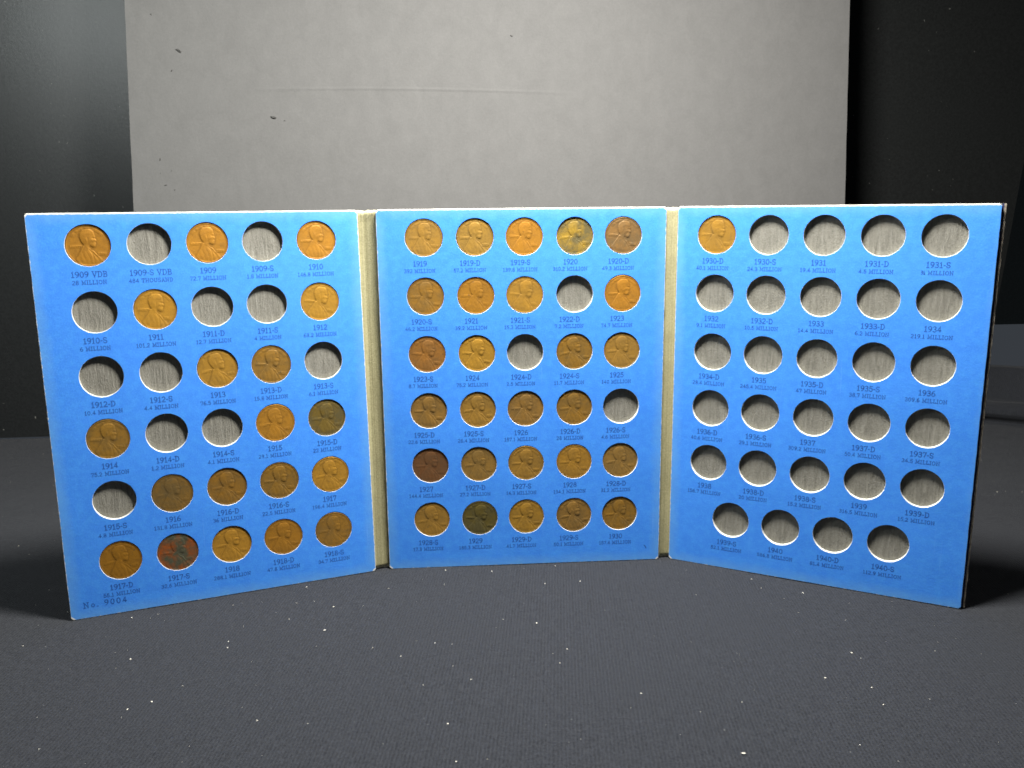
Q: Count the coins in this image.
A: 47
